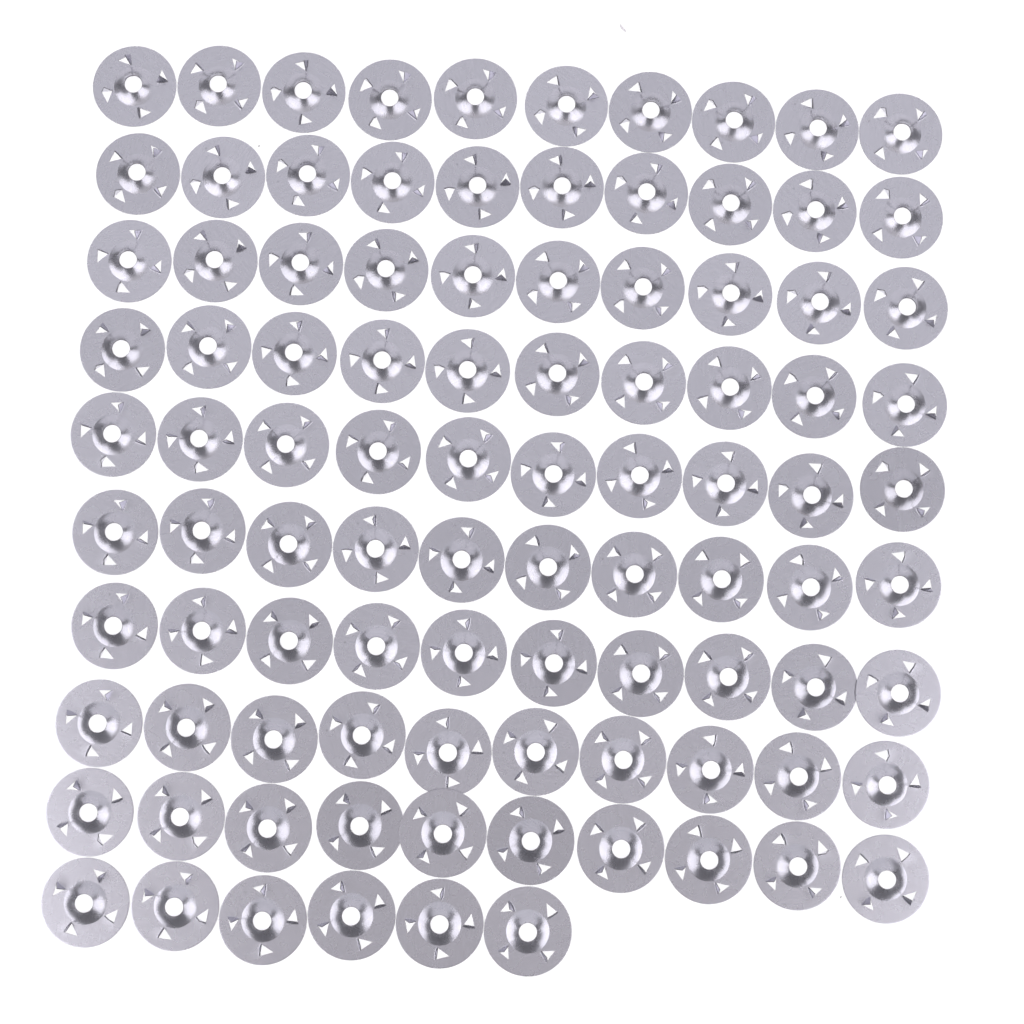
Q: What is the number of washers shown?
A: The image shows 96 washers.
